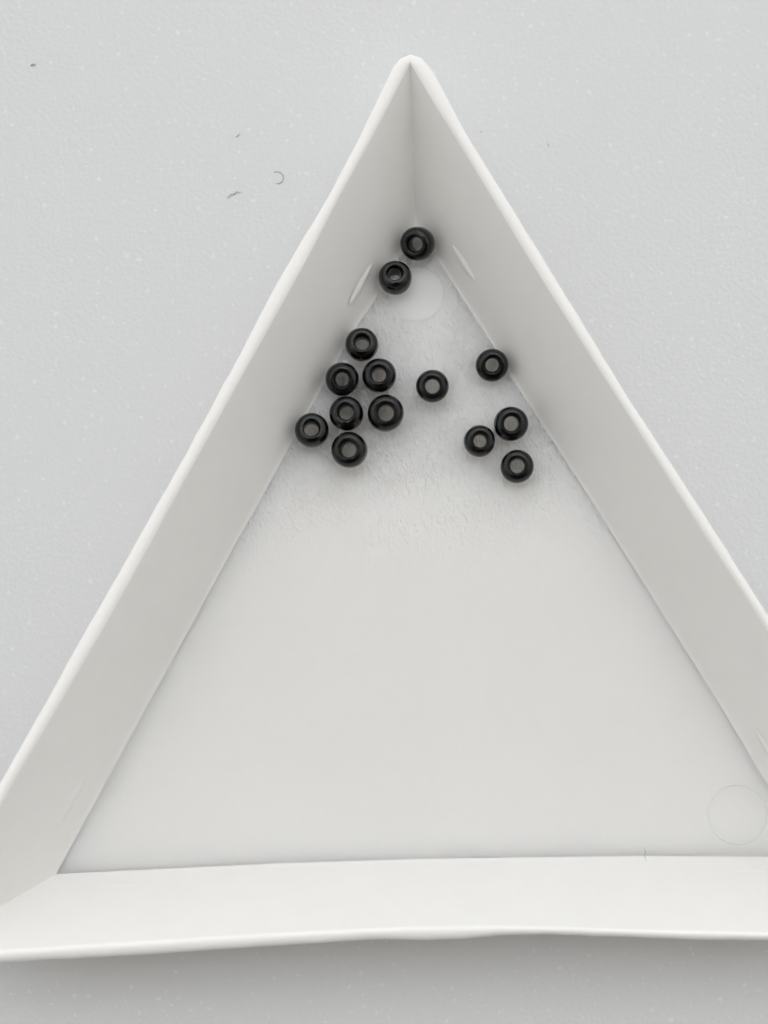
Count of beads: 14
